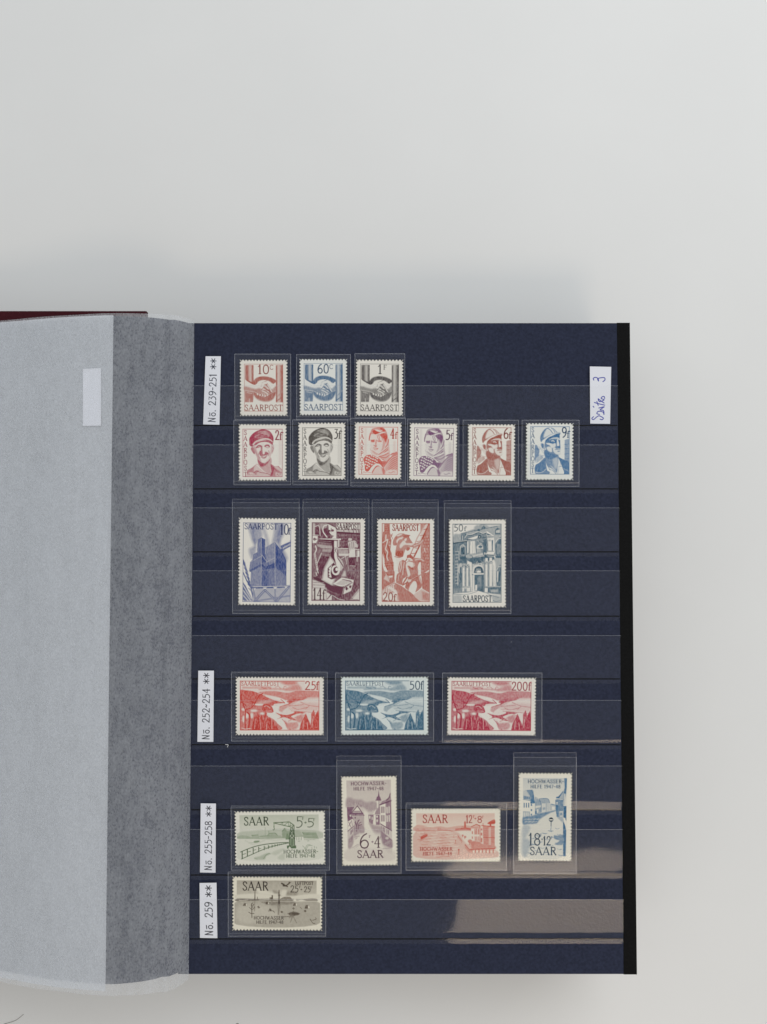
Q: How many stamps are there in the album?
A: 21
